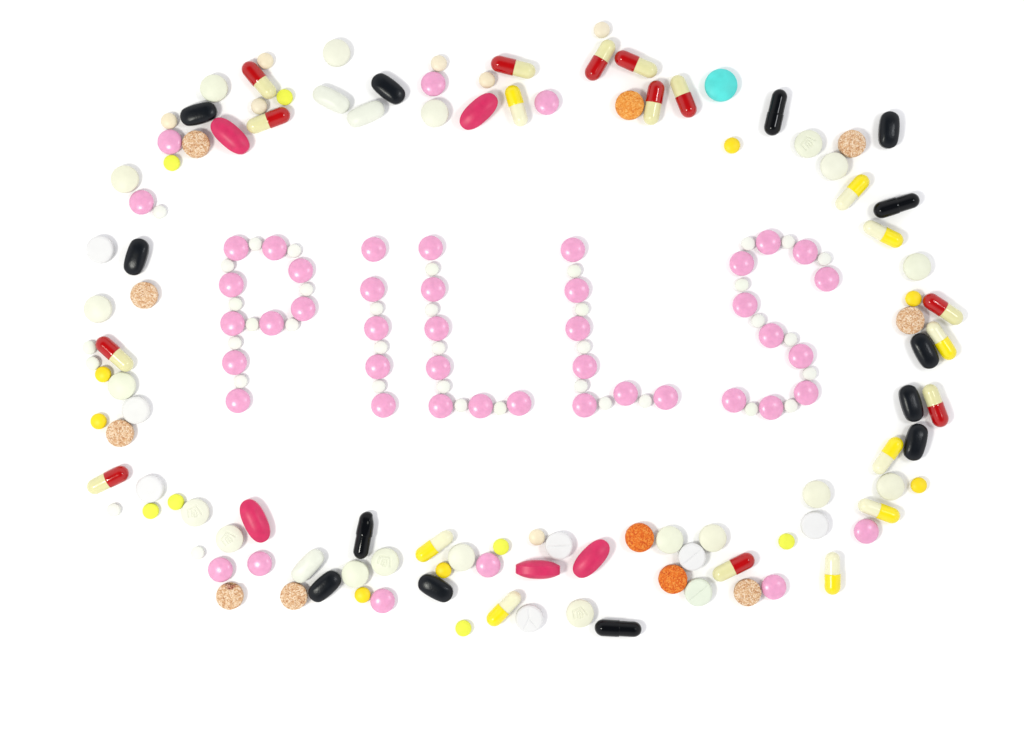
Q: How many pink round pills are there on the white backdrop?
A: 48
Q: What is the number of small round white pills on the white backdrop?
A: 38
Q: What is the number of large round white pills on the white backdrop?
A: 27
